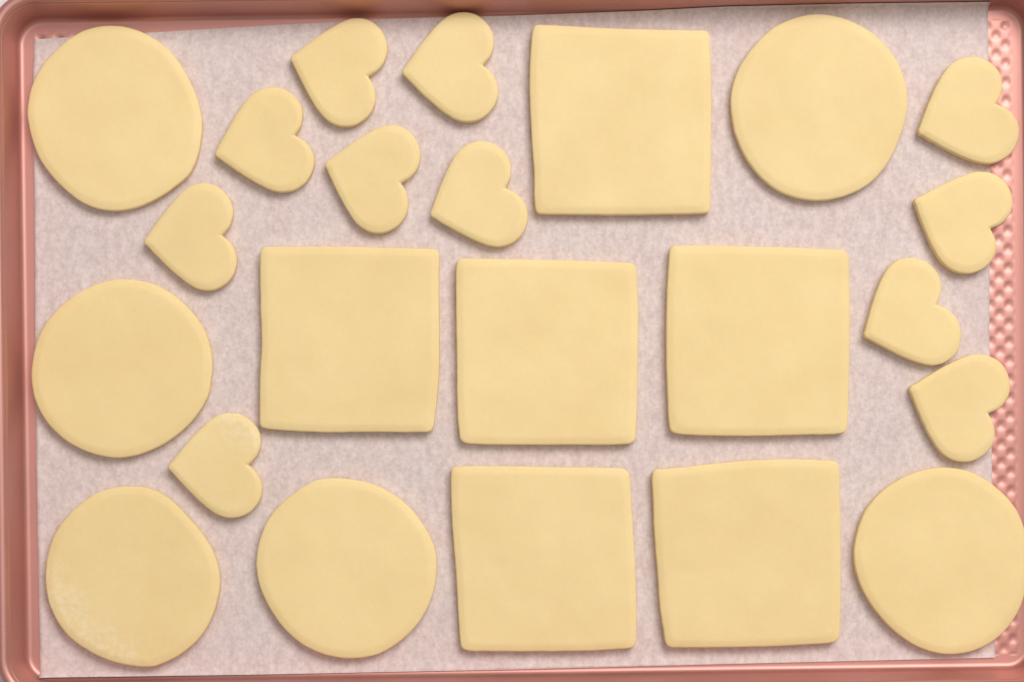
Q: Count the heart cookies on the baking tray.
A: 11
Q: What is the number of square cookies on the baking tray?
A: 6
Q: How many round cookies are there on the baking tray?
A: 6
